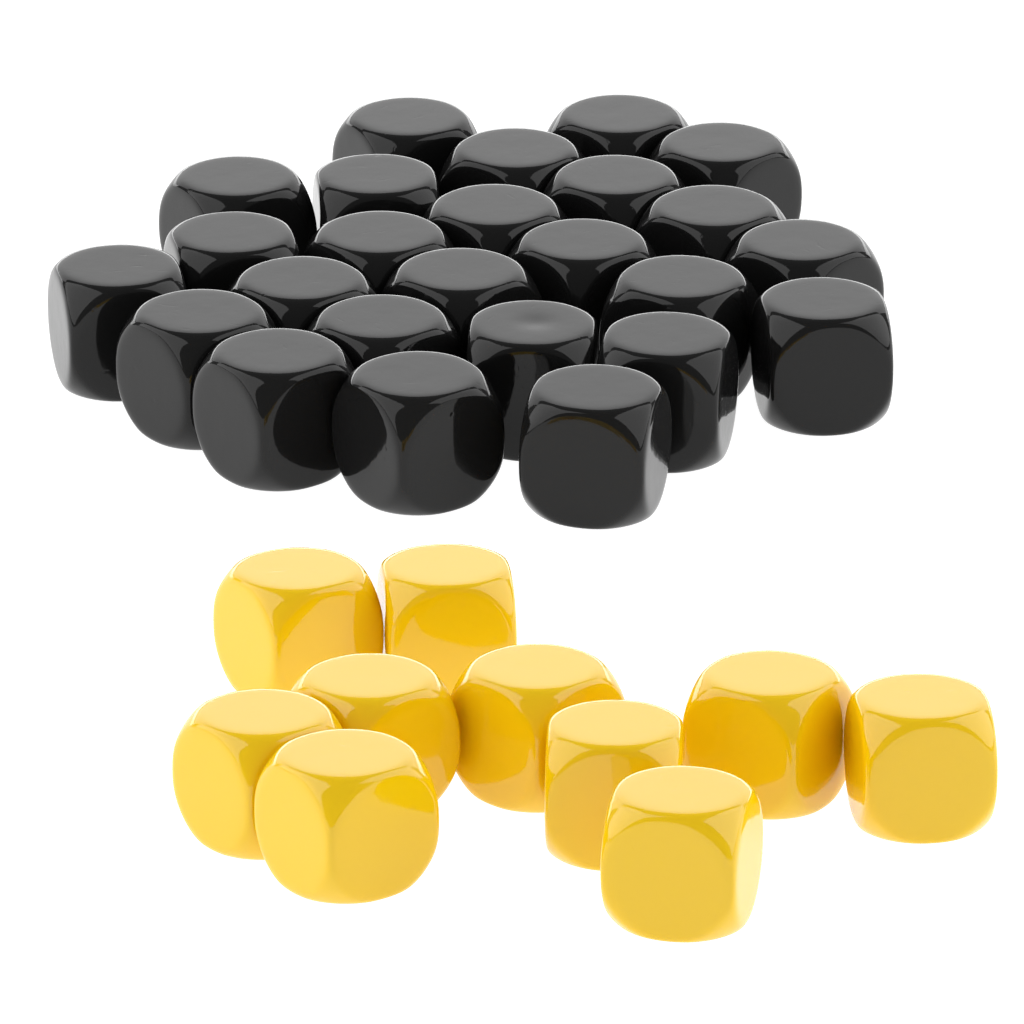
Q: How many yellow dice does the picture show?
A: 10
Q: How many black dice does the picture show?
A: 25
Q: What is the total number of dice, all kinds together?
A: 35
